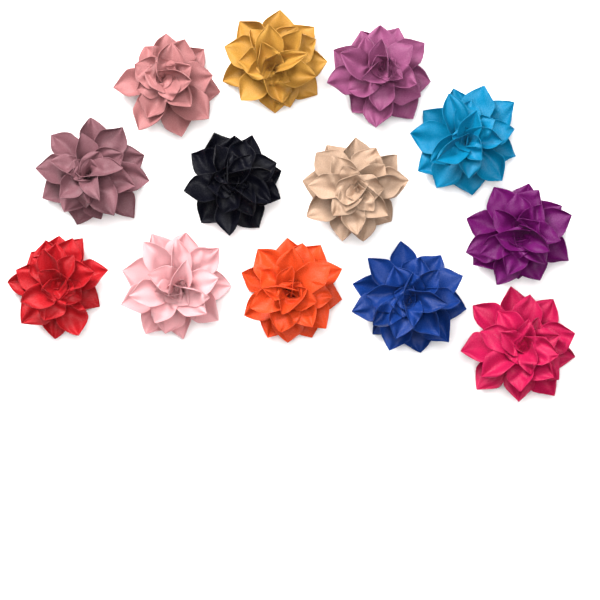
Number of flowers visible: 13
